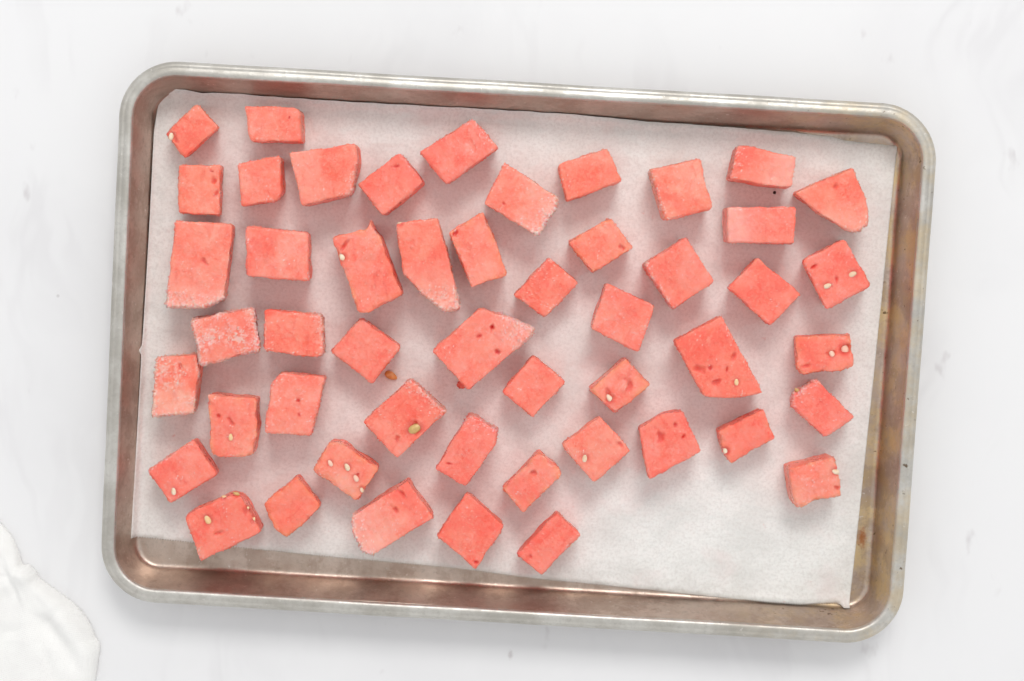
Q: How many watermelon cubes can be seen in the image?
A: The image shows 50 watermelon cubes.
